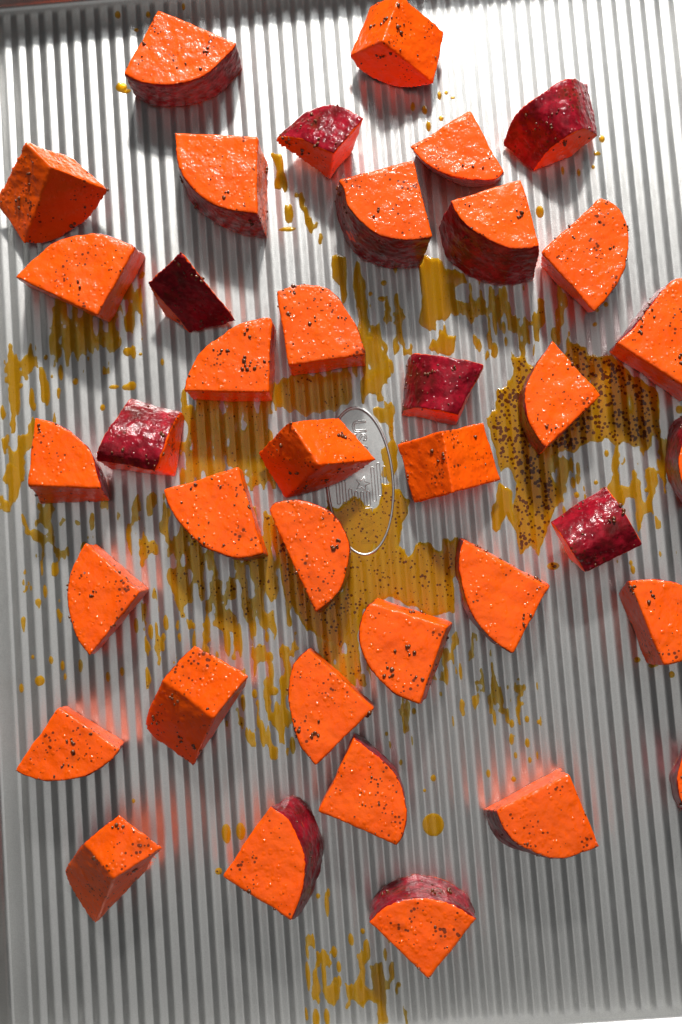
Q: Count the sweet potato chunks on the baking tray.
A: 38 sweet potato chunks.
